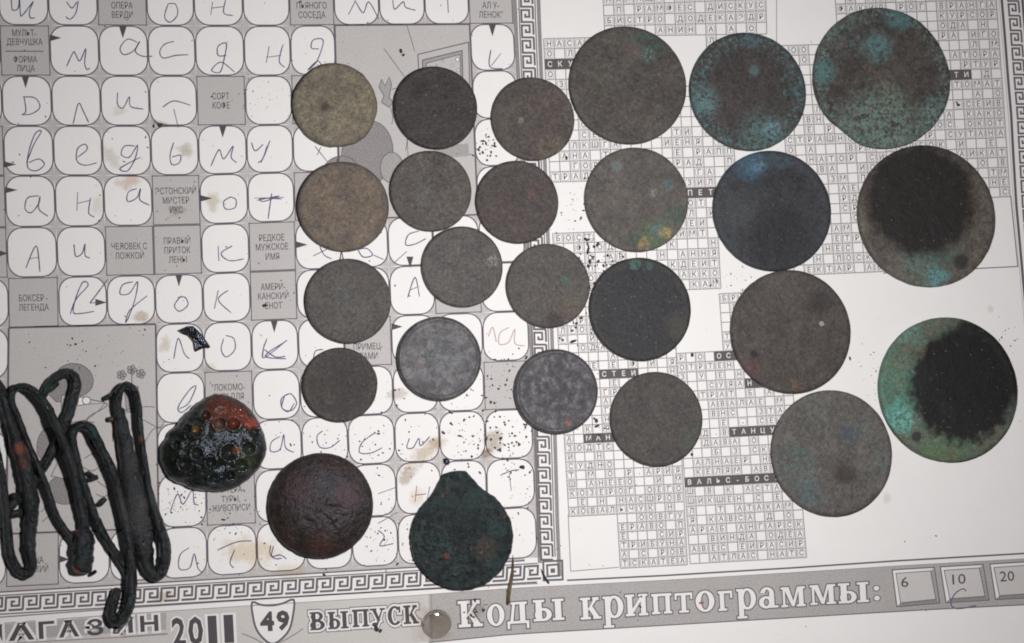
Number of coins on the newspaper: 23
